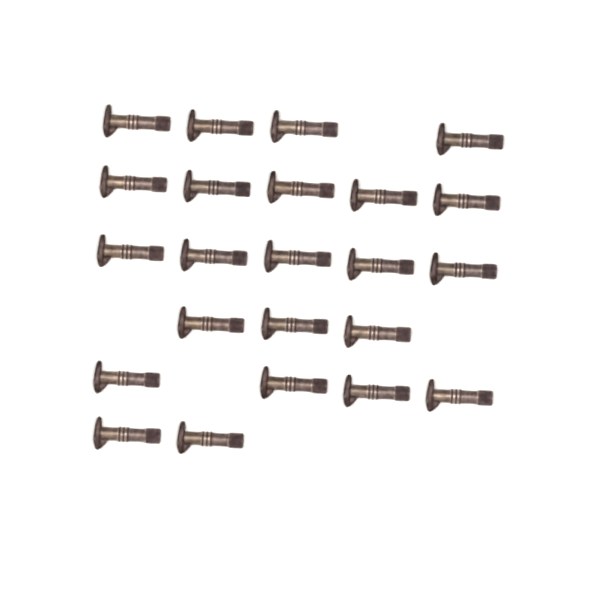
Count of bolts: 23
